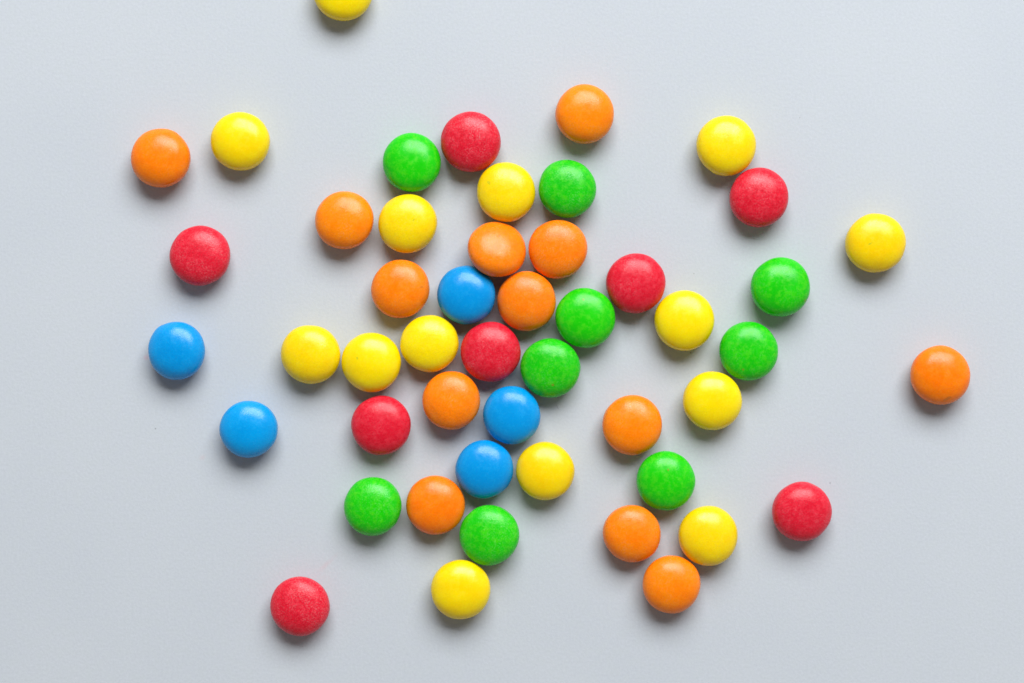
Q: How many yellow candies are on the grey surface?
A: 14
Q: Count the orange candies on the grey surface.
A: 13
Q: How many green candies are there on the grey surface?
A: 9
